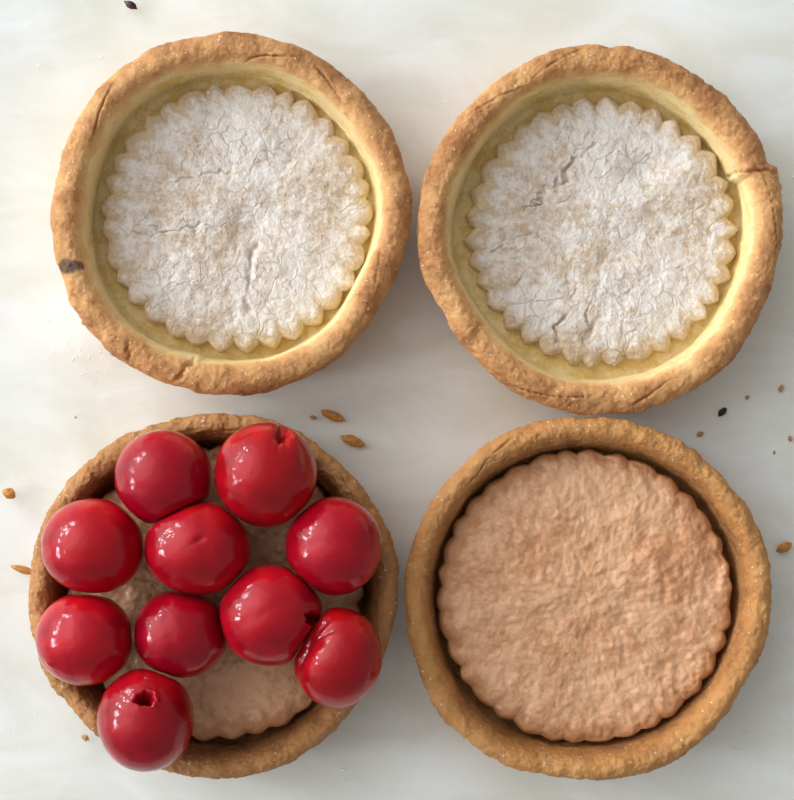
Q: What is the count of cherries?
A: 10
